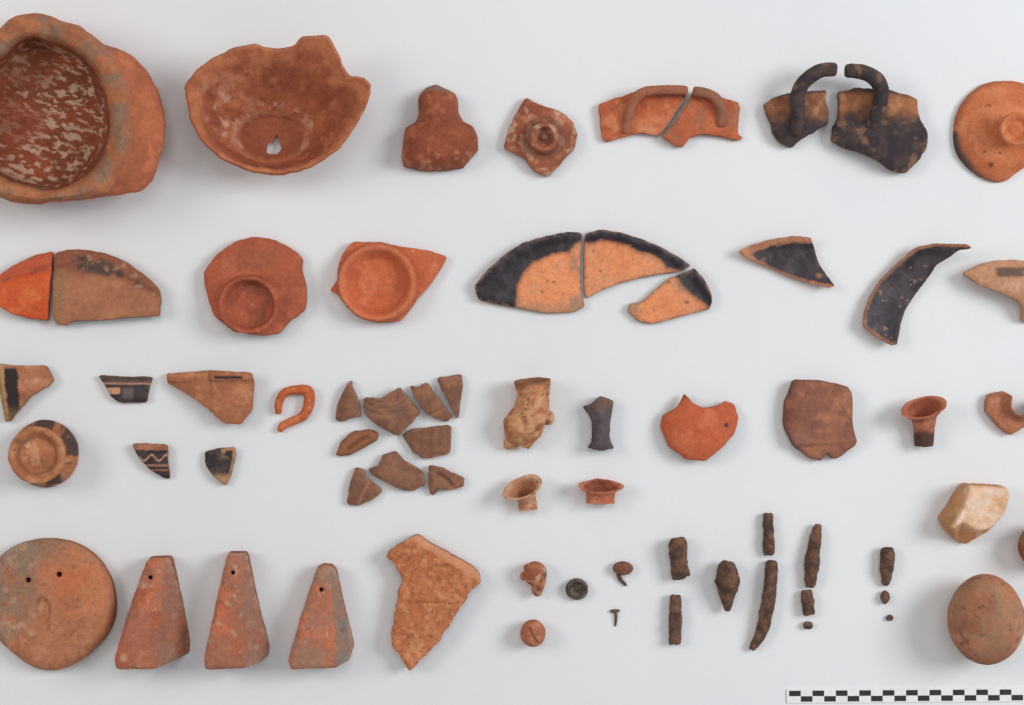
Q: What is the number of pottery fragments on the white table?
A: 44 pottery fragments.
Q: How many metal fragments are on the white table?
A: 14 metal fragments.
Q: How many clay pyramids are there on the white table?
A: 3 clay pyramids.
